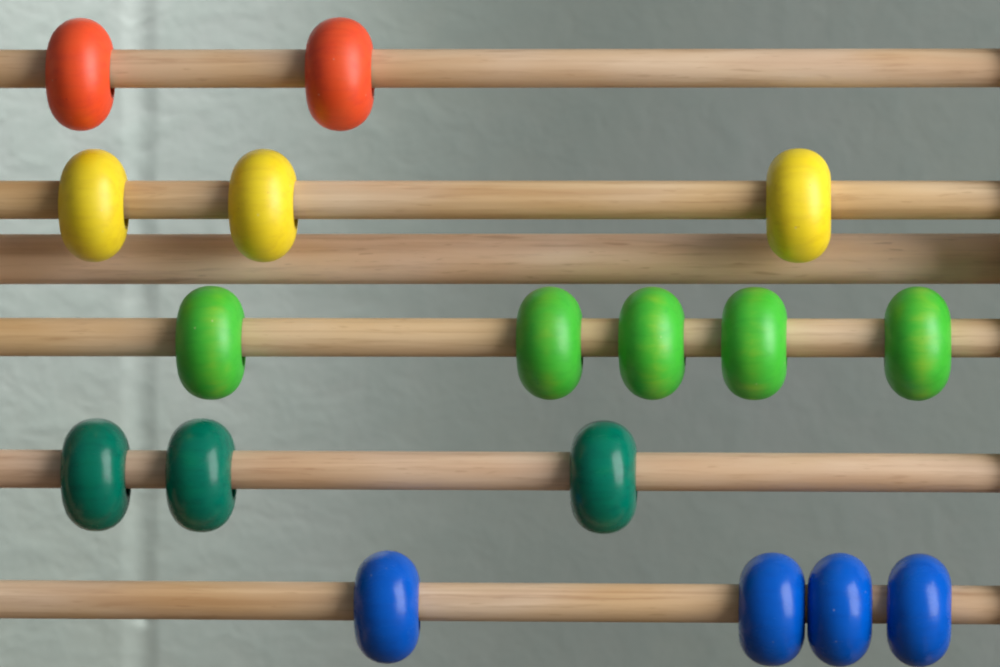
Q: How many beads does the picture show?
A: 17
